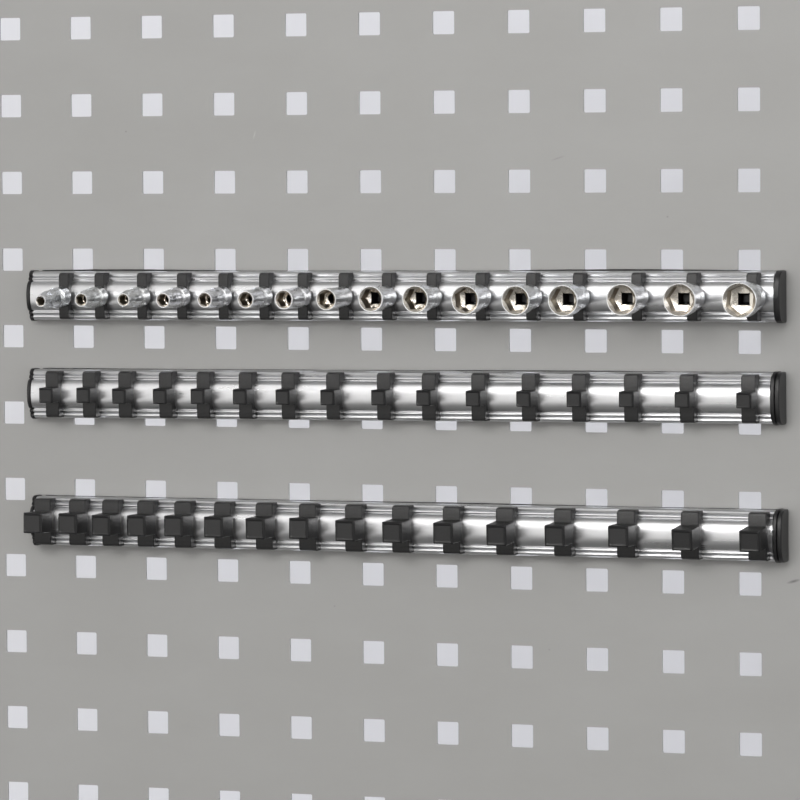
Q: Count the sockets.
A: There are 16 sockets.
